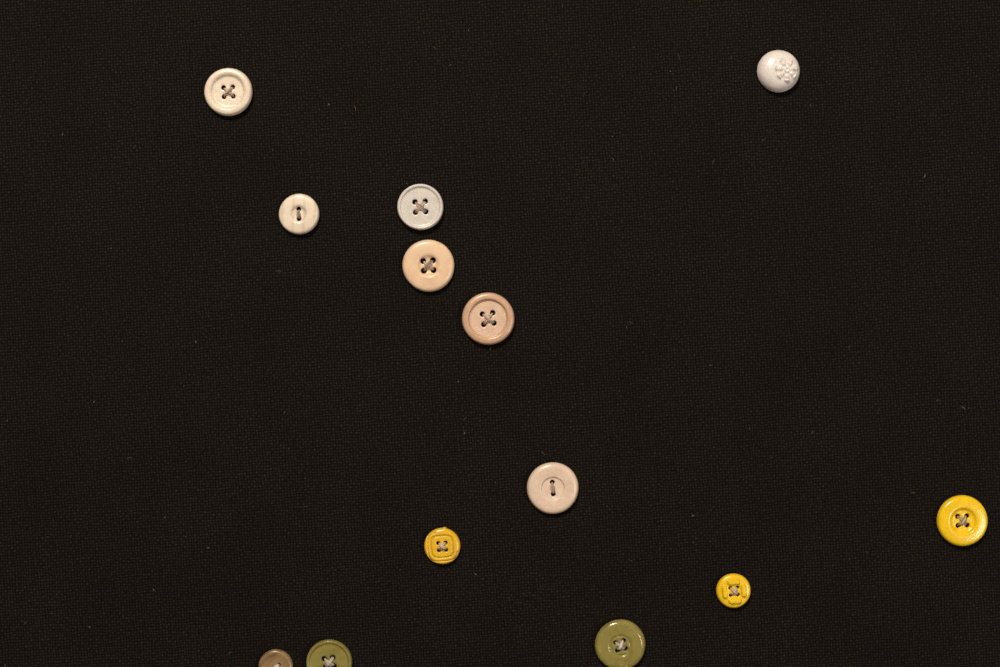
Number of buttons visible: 13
